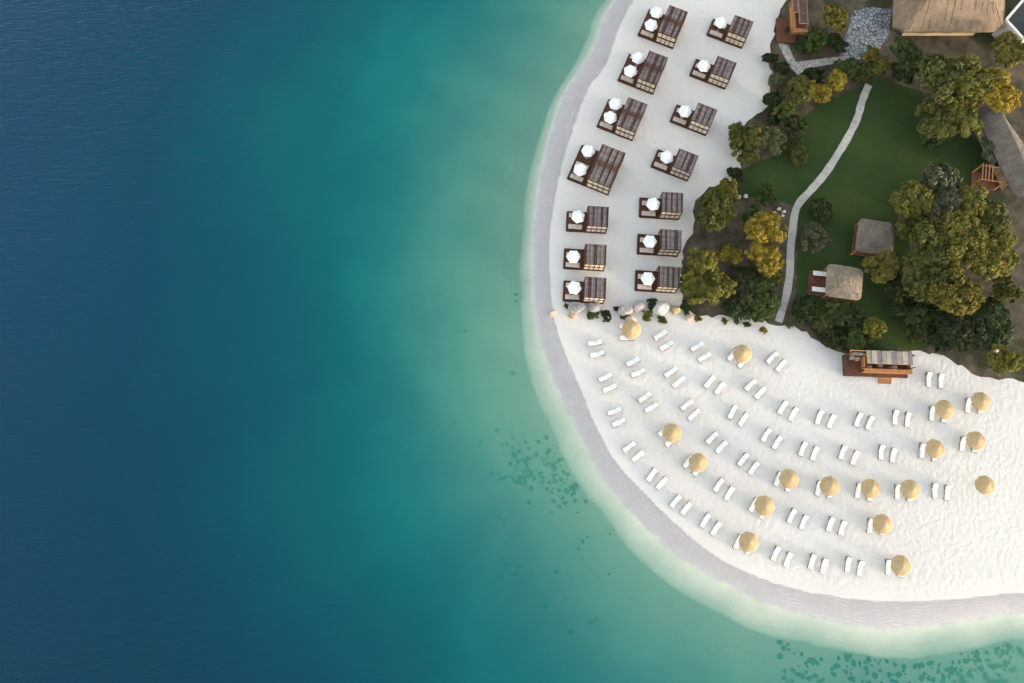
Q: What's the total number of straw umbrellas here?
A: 17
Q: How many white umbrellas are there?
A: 18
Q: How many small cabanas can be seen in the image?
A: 10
